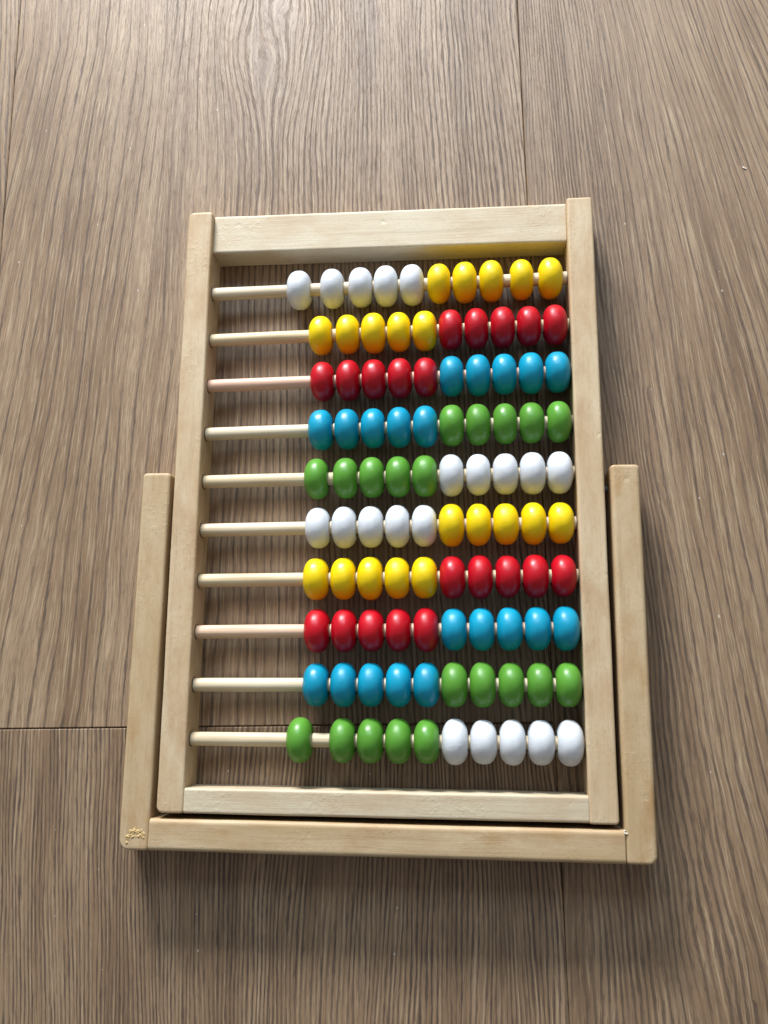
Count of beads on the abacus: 100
